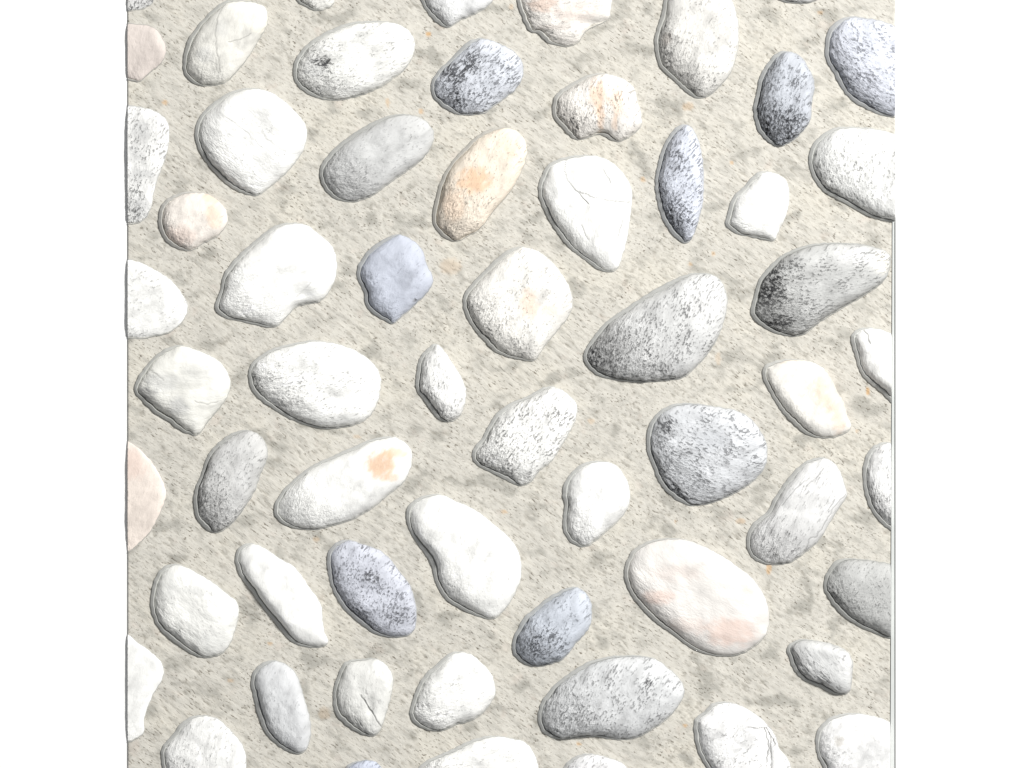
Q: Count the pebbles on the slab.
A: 60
